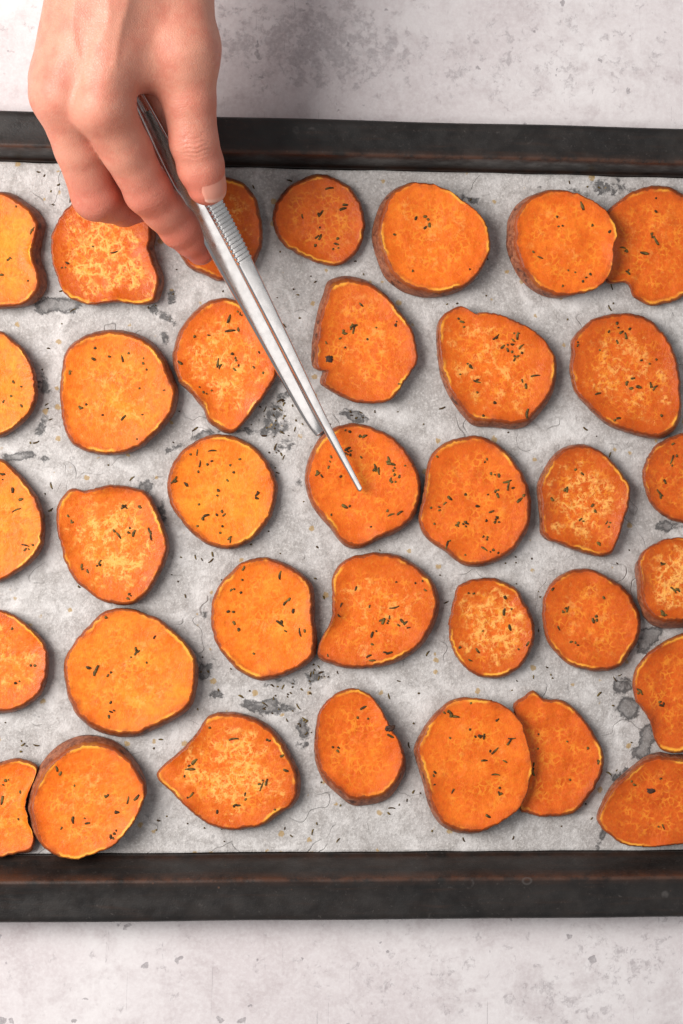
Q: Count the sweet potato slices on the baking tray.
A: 35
